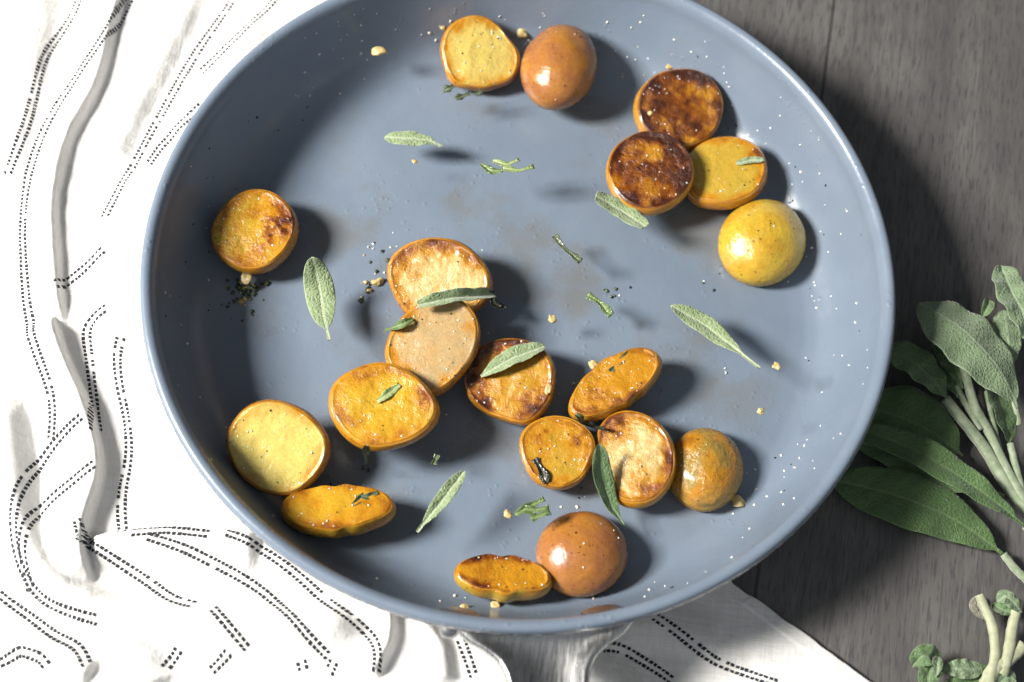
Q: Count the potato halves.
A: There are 19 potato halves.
